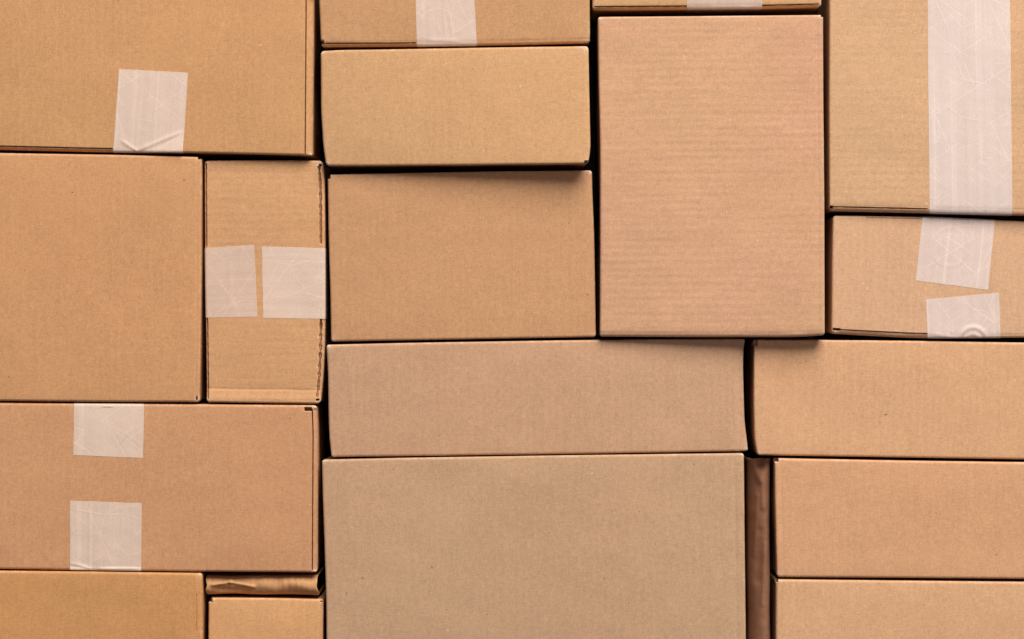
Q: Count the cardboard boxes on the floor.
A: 18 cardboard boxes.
